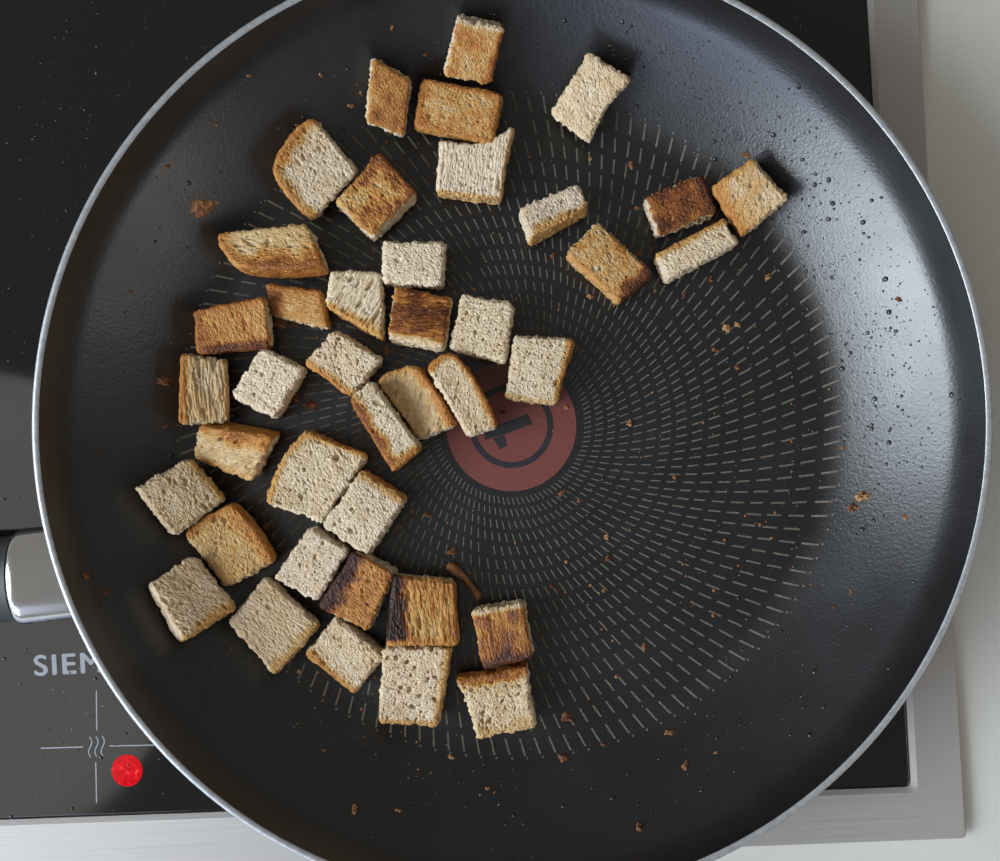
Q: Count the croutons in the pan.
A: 40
